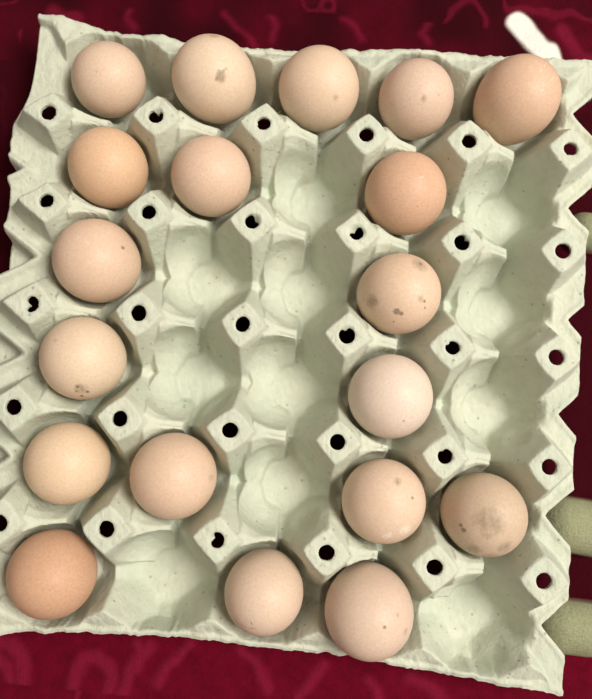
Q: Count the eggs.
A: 19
